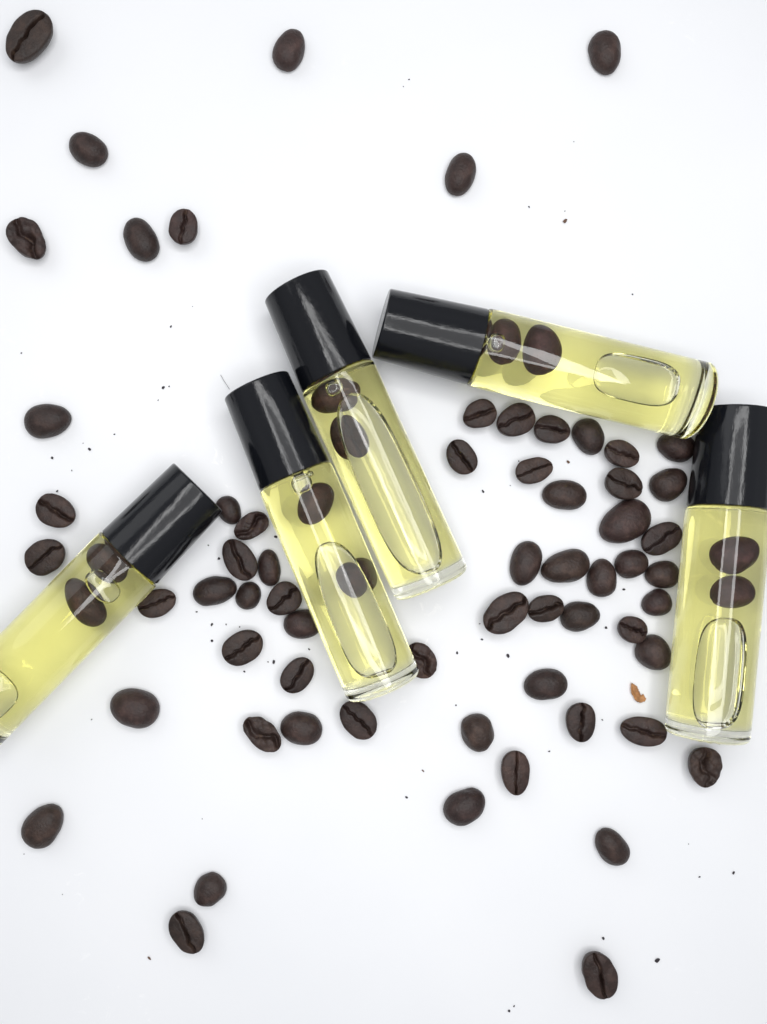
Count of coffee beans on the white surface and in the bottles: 73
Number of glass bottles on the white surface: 5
